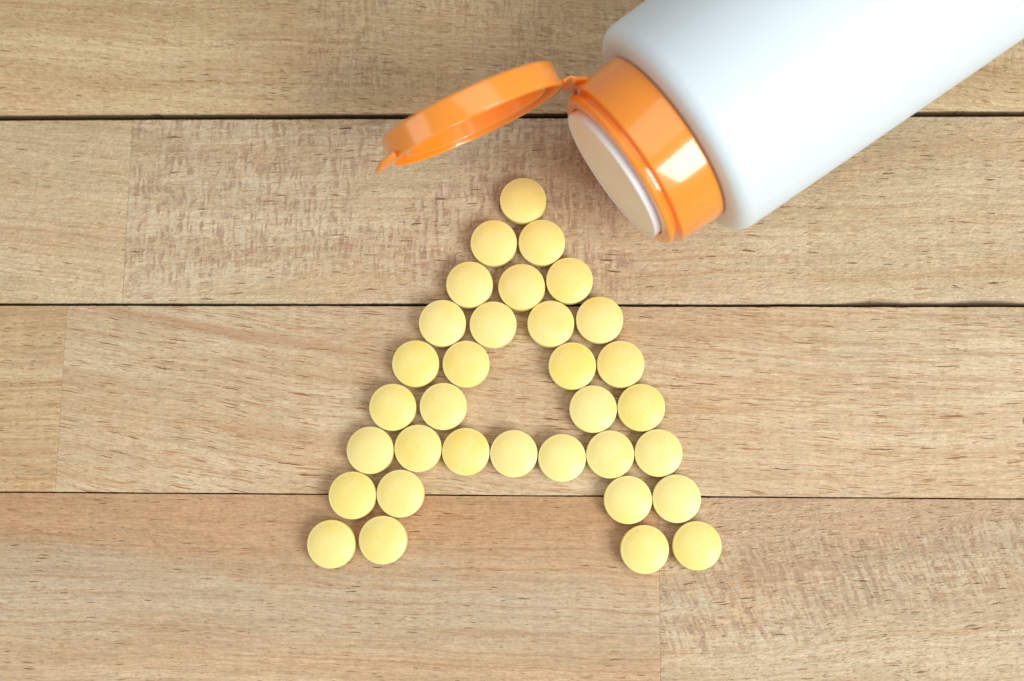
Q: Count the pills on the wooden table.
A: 33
